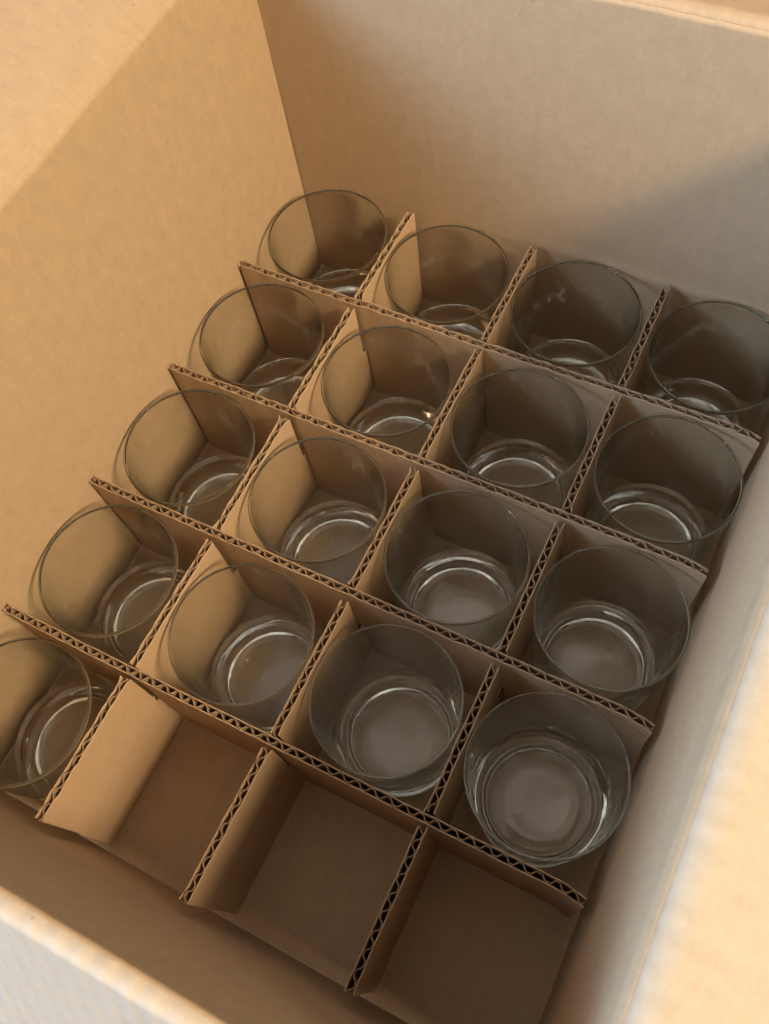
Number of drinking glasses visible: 17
